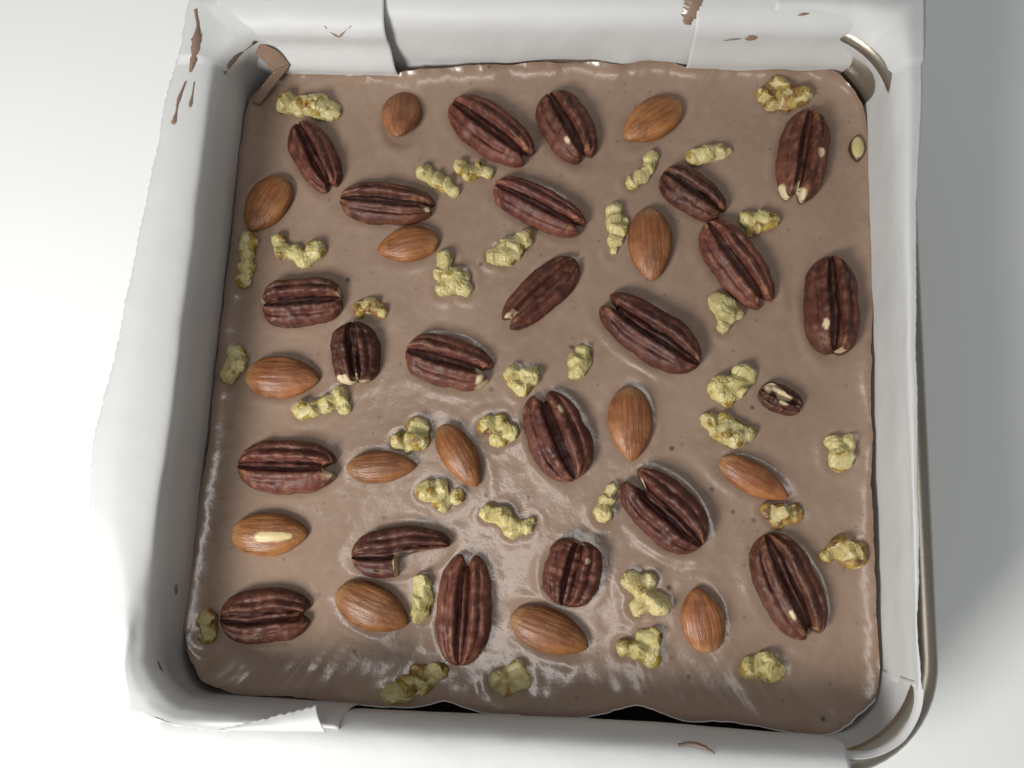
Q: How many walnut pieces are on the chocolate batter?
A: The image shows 35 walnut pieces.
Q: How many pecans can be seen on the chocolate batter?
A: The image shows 23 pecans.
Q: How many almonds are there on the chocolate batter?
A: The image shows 14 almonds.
